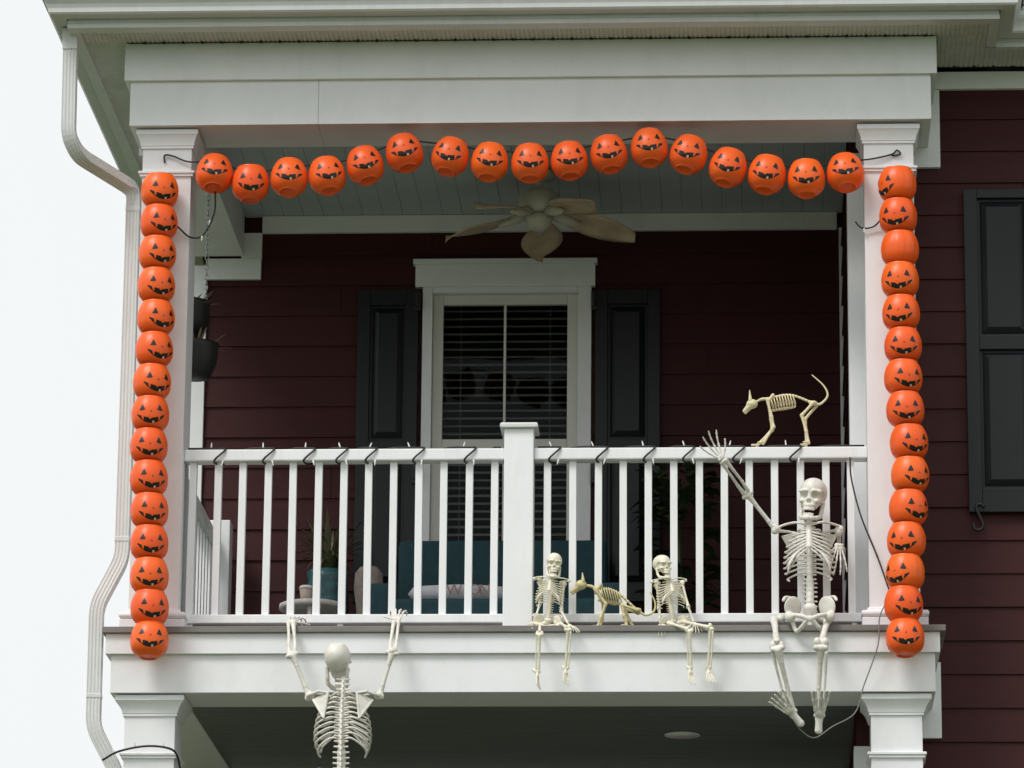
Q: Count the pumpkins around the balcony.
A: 47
